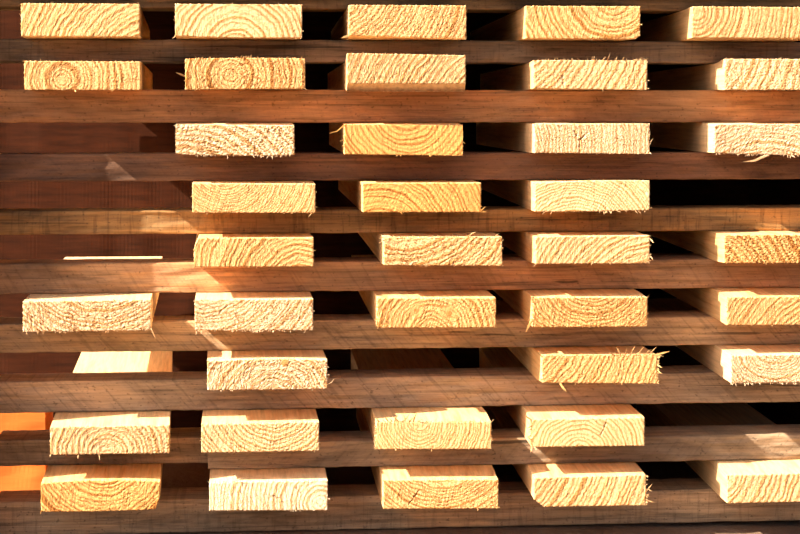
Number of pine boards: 38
